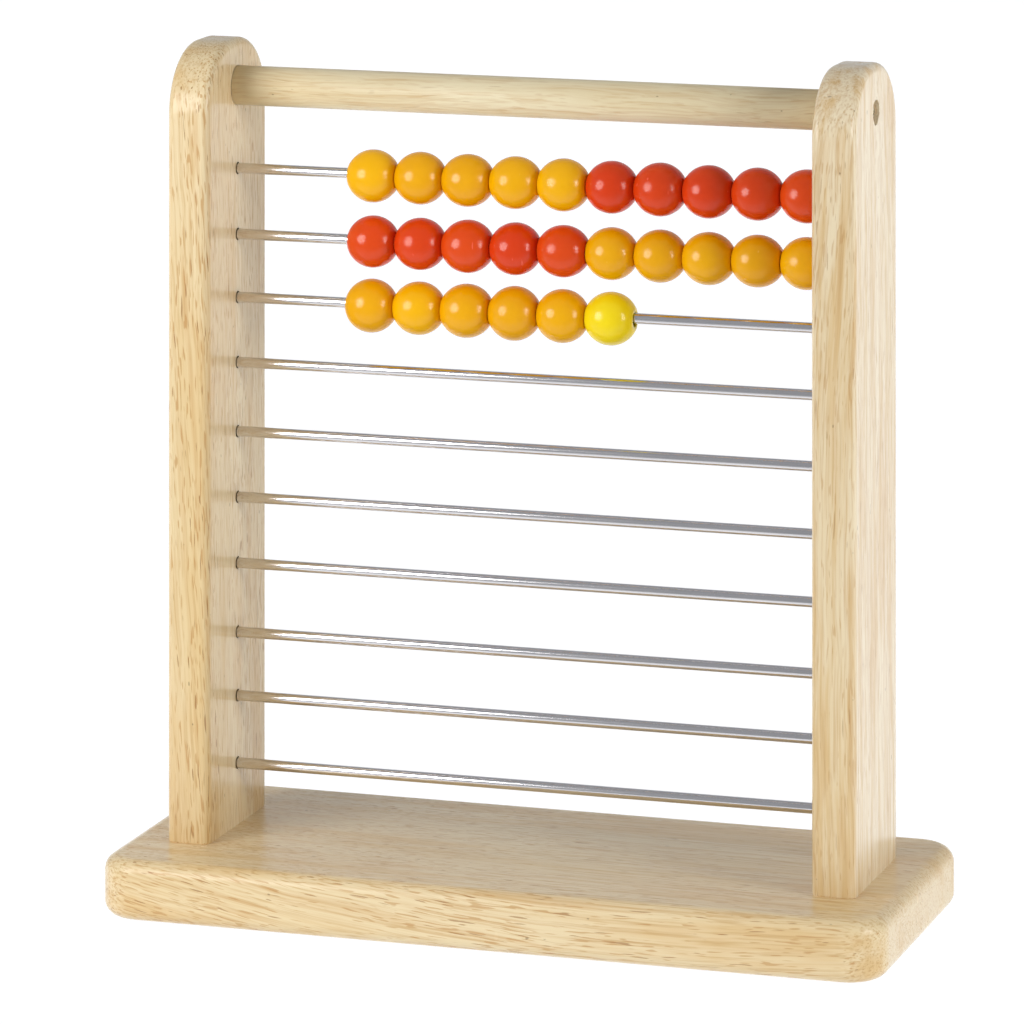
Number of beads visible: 26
